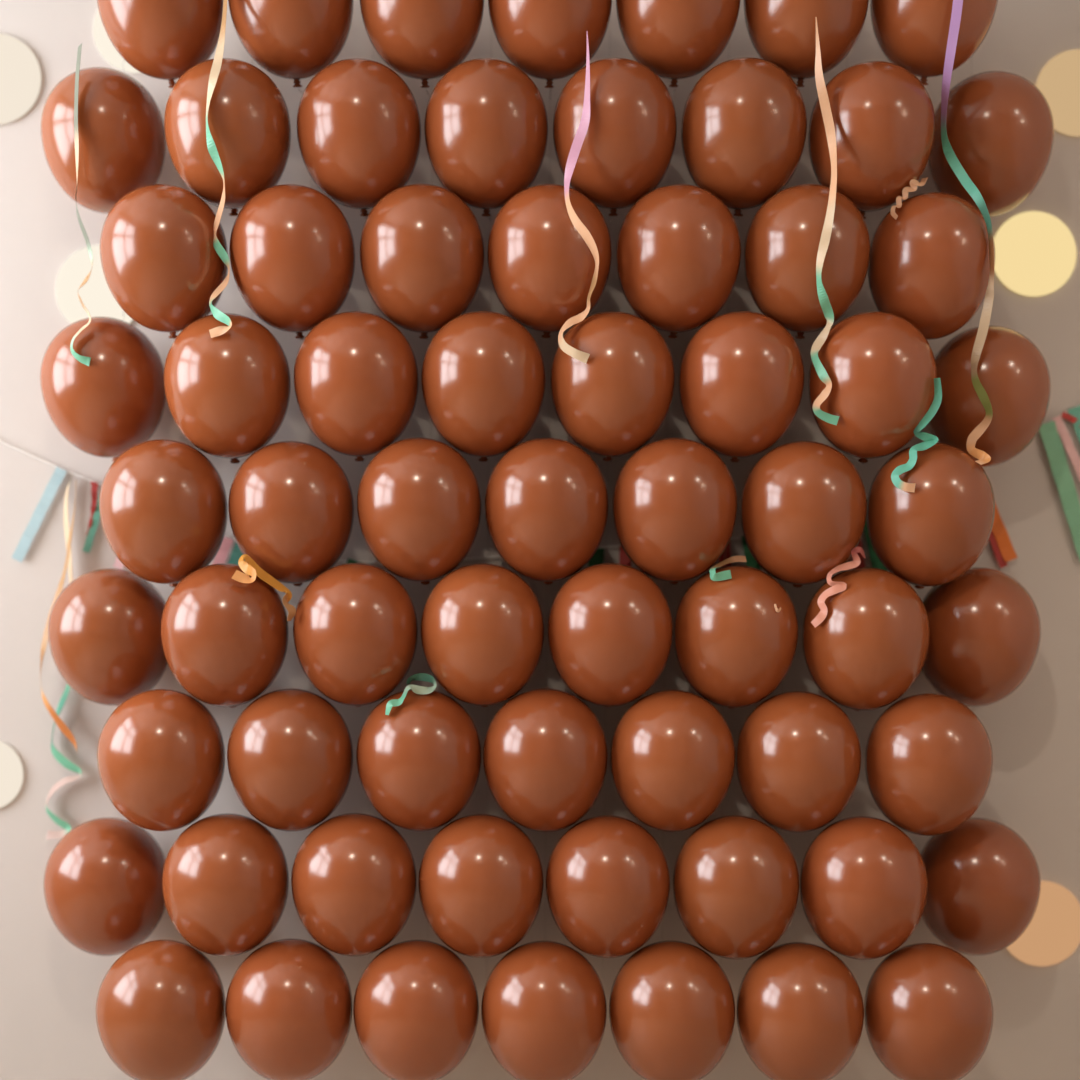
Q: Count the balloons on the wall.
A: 67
